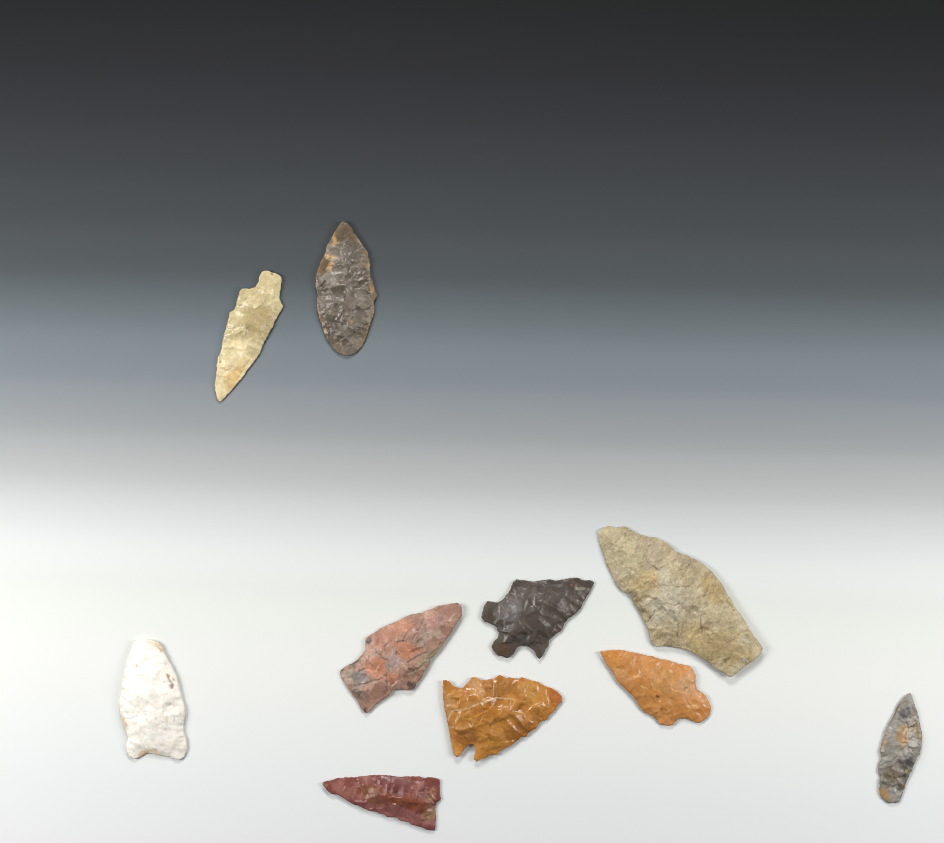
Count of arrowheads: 10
